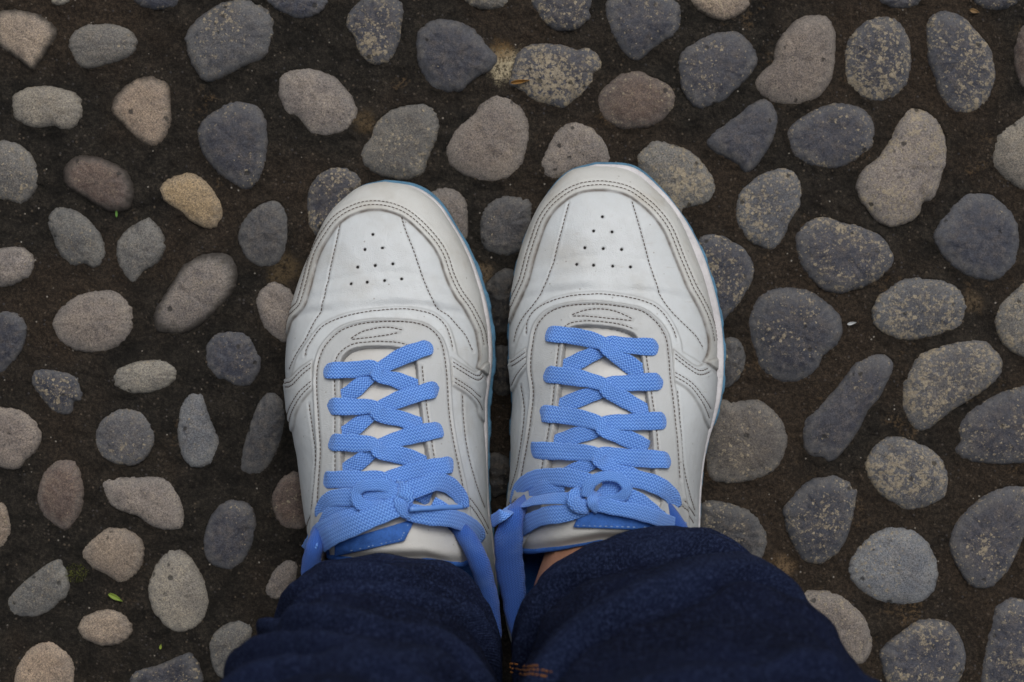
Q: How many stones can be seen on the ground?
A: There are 90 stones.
